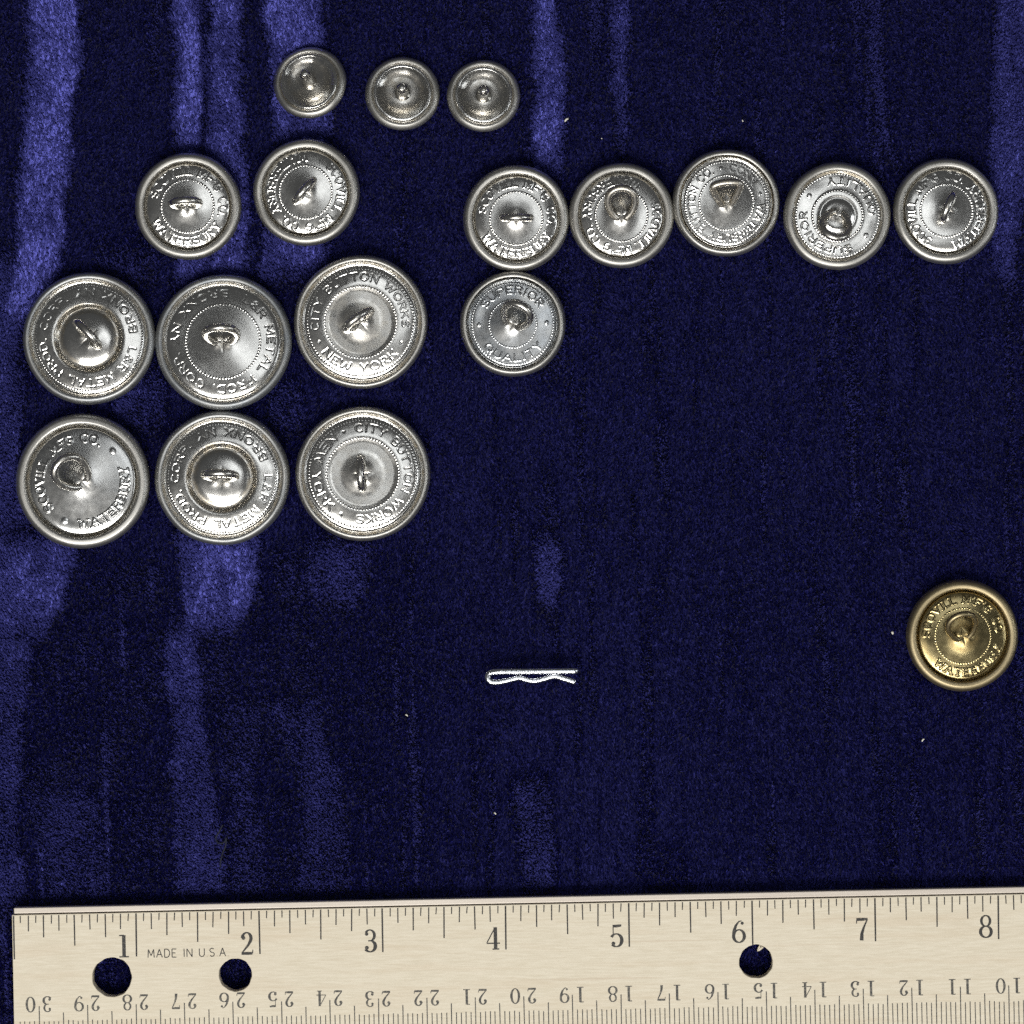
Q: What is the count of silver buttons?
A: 17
